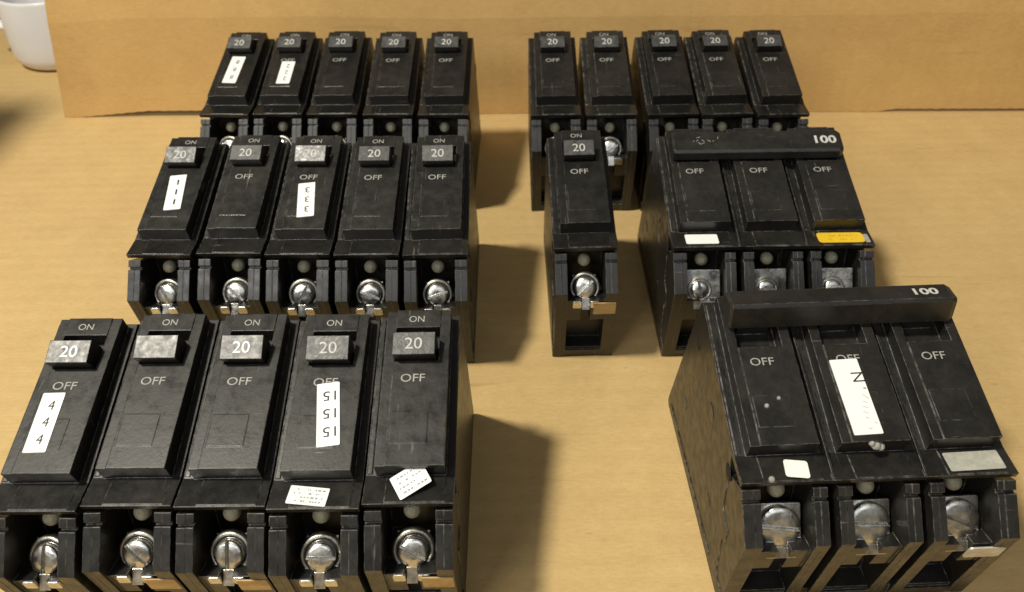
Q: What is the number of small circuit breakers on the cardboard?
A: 21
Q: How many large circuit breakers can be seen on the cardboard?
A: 2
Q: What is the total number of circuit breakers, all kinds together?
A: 23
